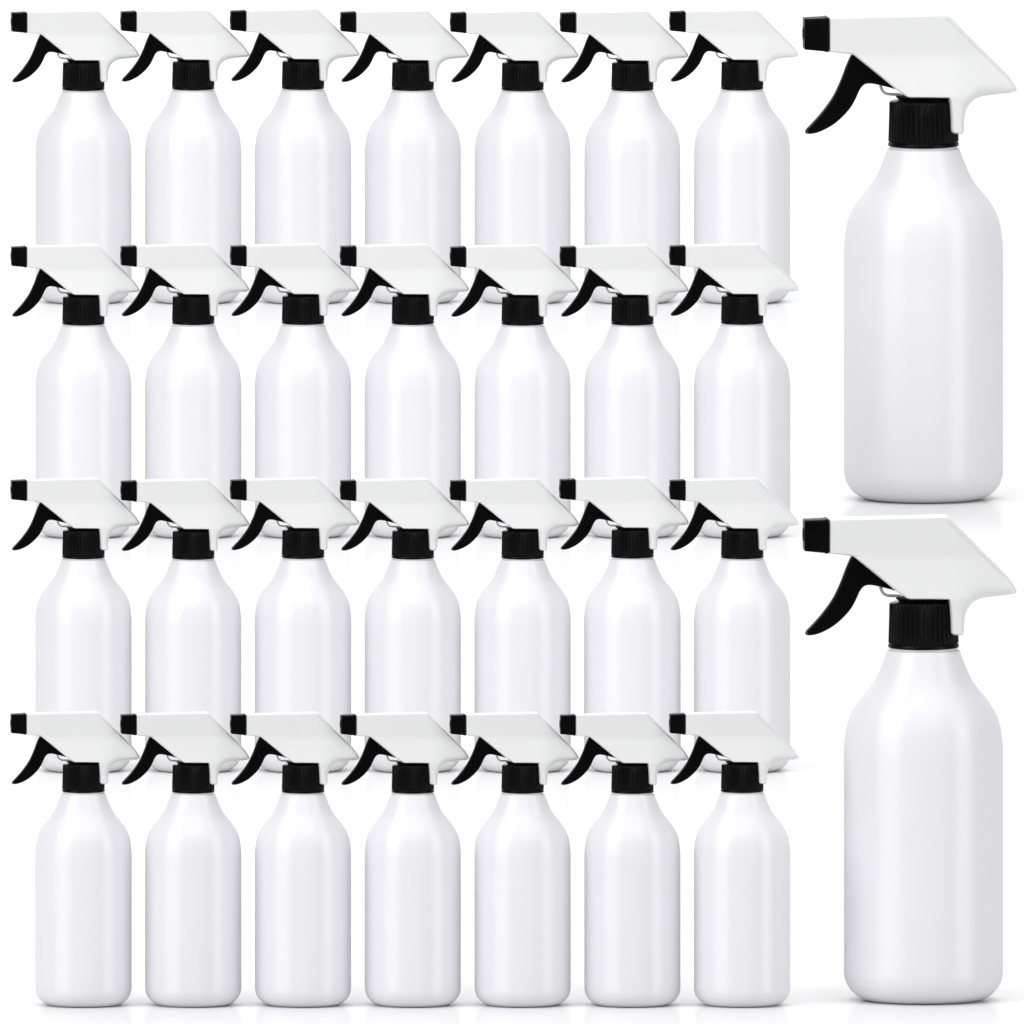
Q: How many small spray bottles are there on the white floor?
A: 28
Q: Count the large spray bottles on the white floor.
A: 2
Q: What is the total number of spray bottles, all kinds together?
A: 30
